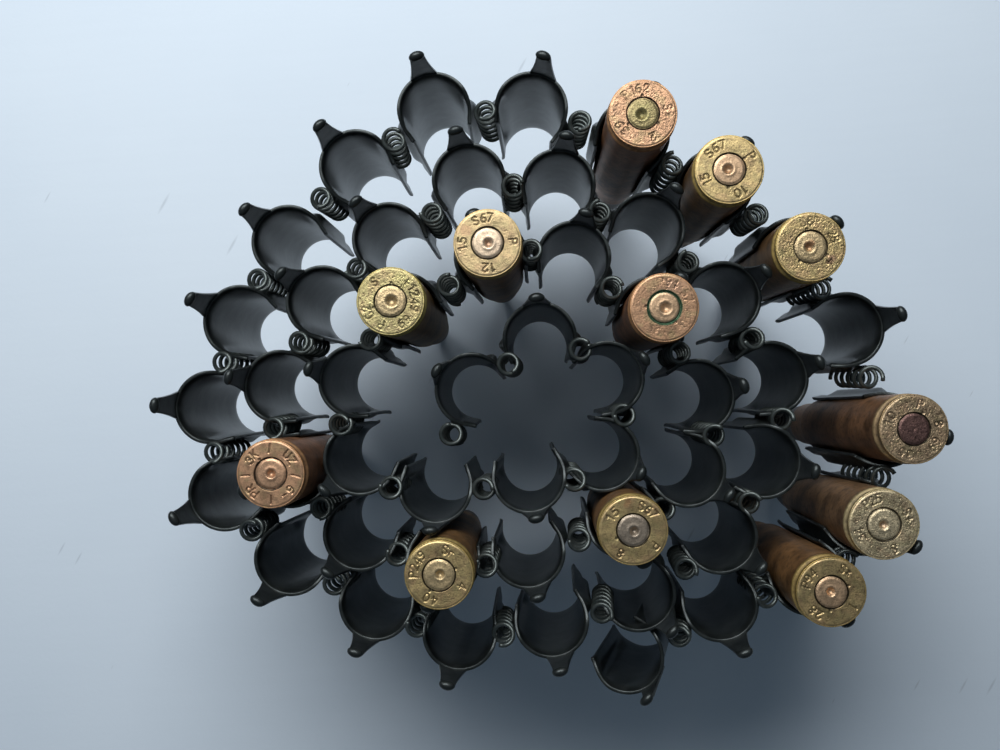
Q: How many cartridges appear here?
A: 12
